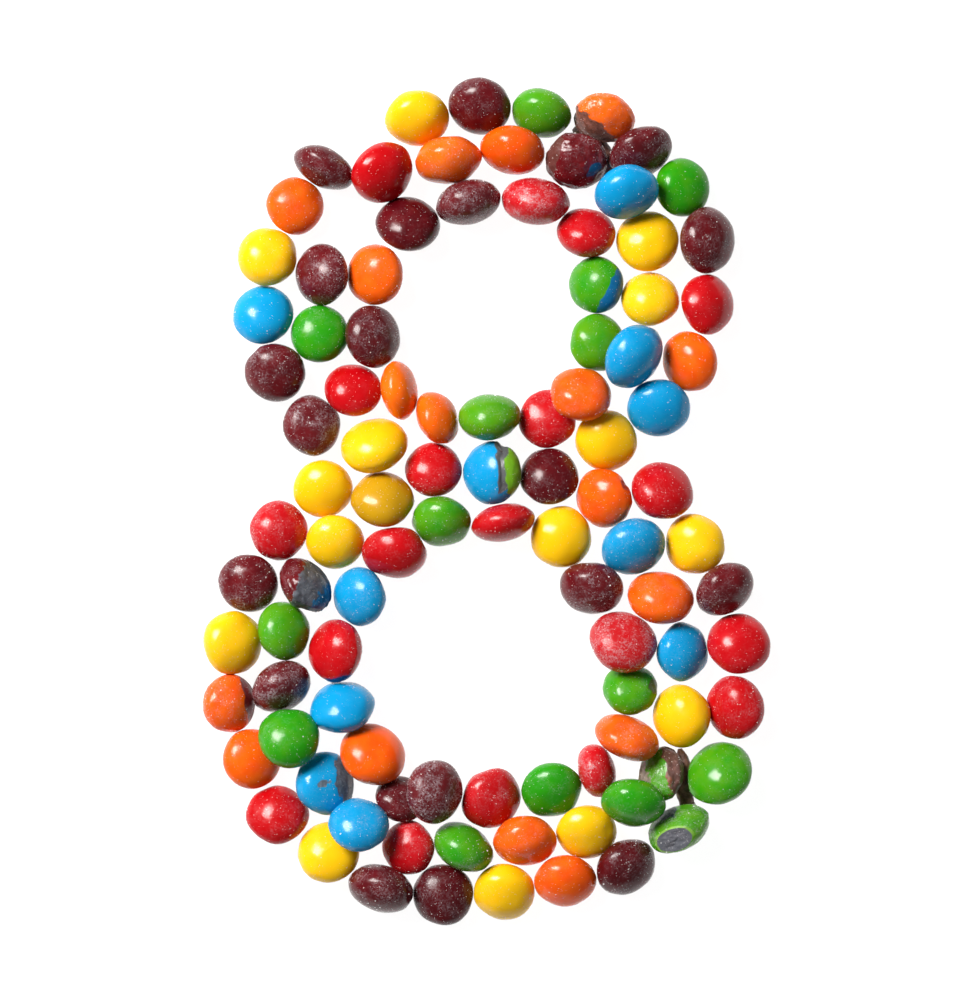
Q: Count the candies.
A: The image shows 101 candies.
